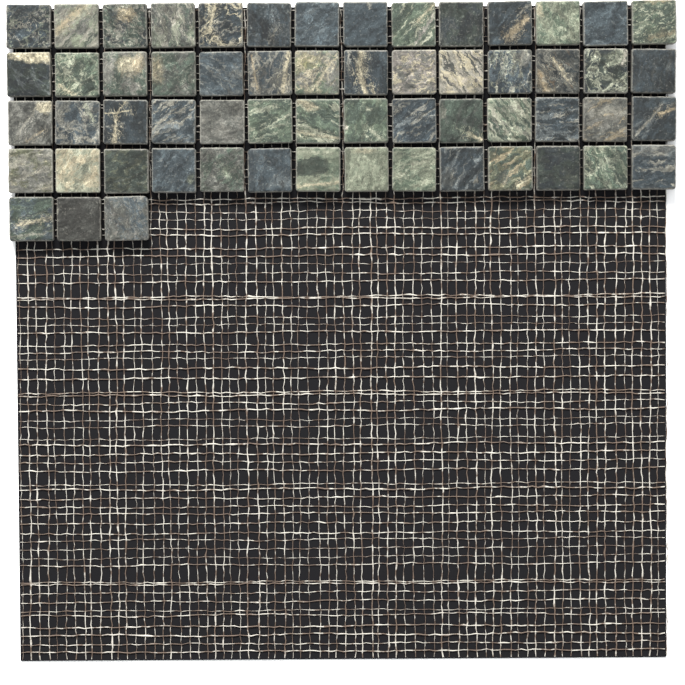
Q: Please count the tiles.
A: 59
